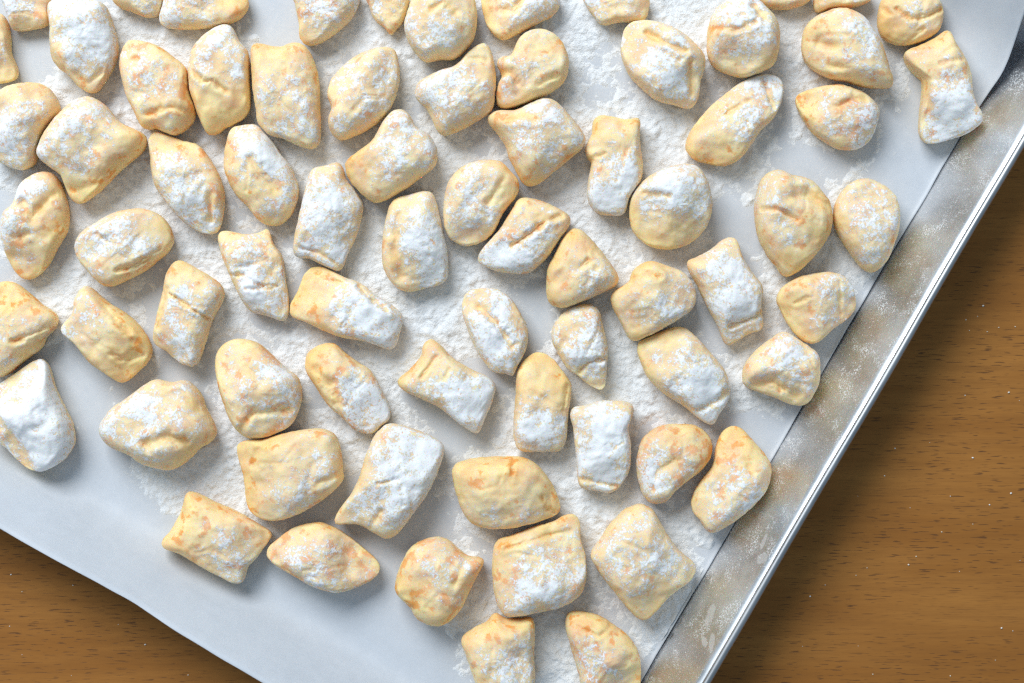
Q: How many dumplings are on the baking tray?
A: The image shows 73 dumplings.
